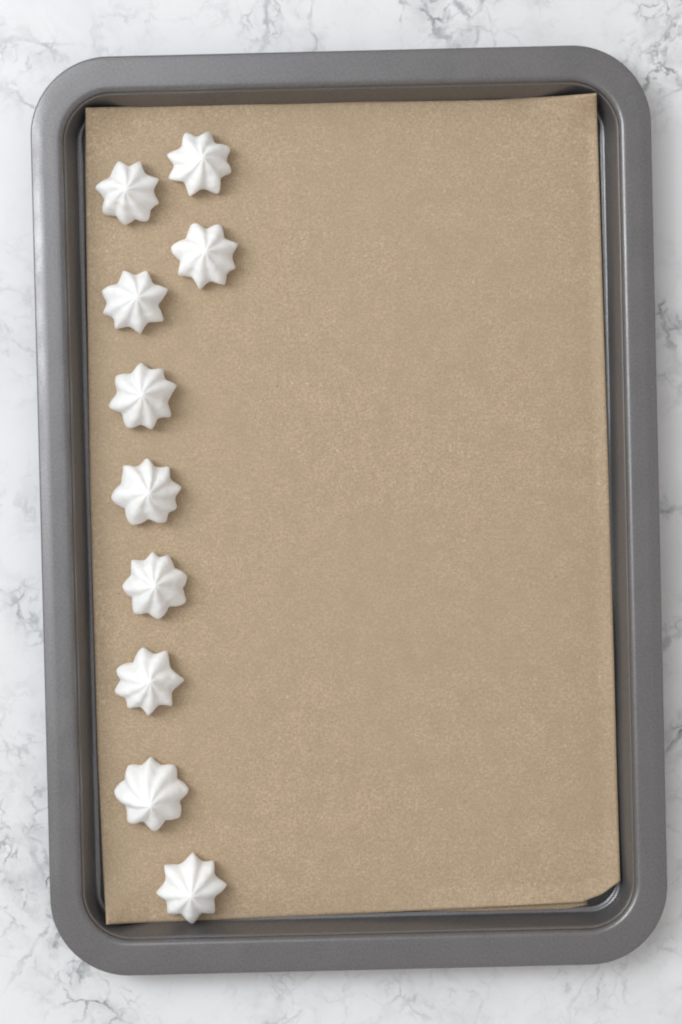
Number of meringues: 10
